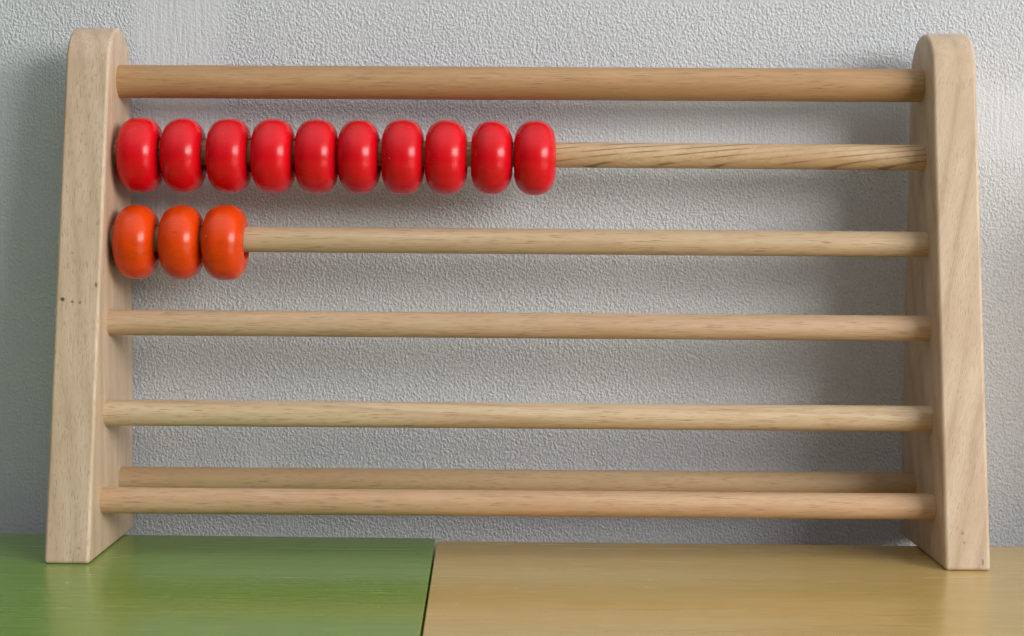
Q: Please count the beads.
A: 13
